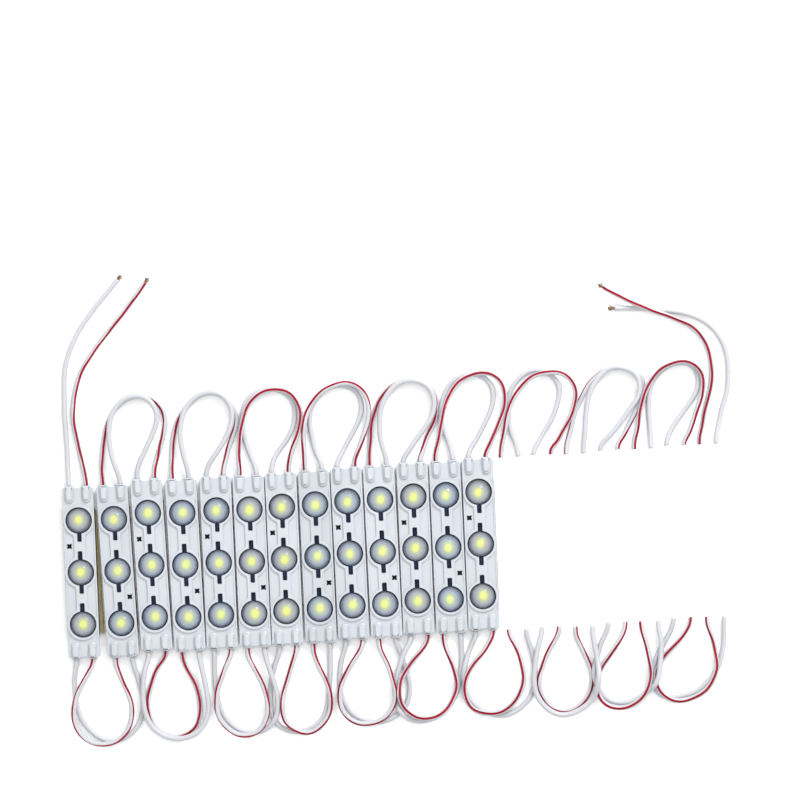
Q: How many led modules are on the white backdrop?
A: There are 13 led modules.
